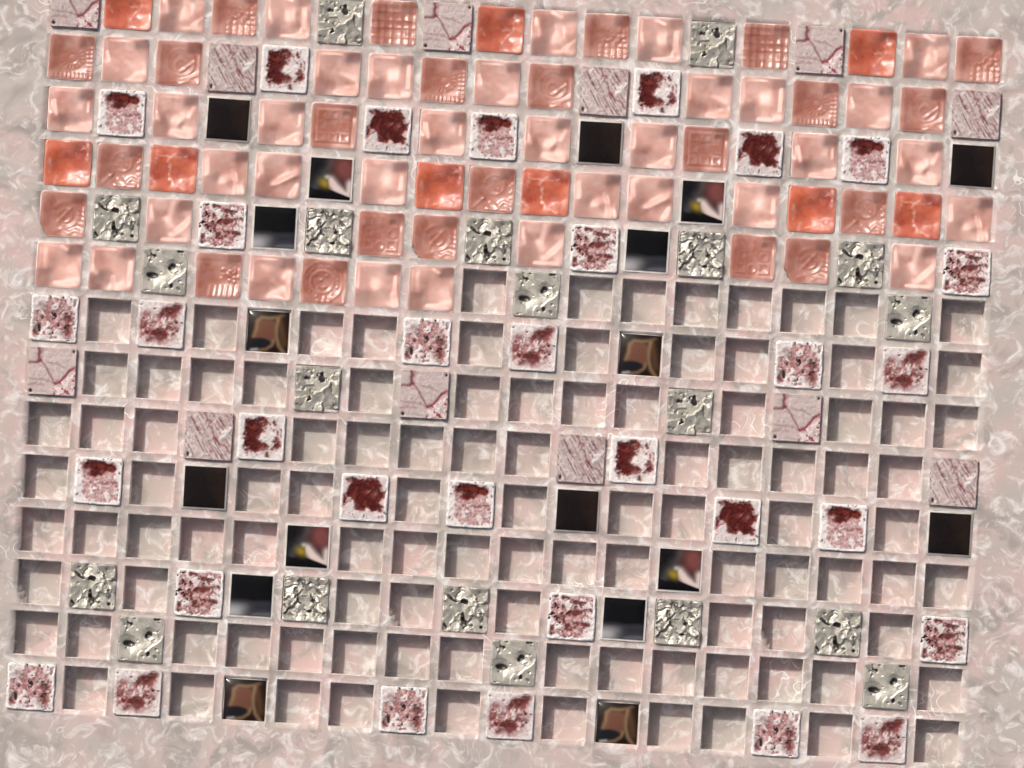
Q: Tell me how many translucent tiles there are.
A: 67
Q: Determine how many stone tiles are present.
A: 44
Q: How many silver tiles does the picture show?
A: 20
